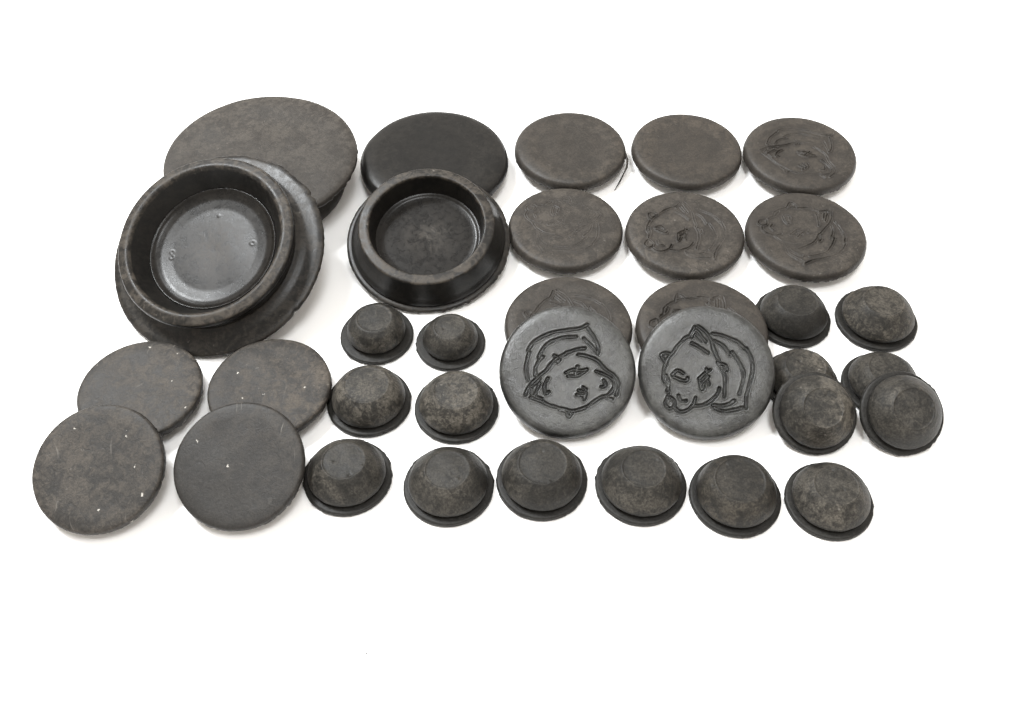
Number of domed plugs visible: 16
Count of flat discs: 16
